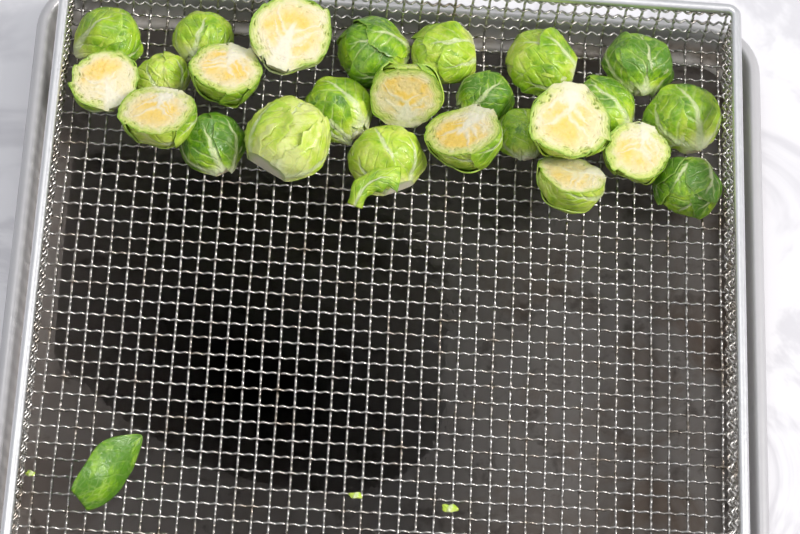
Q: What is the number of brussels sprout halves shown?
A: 25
